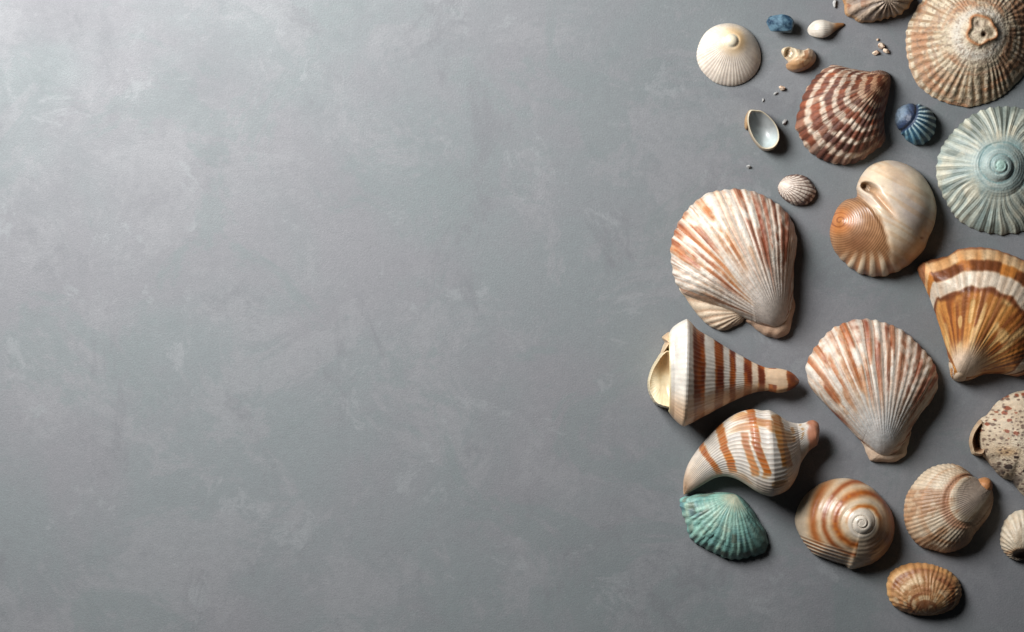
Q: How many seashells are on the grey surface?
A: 22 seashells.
